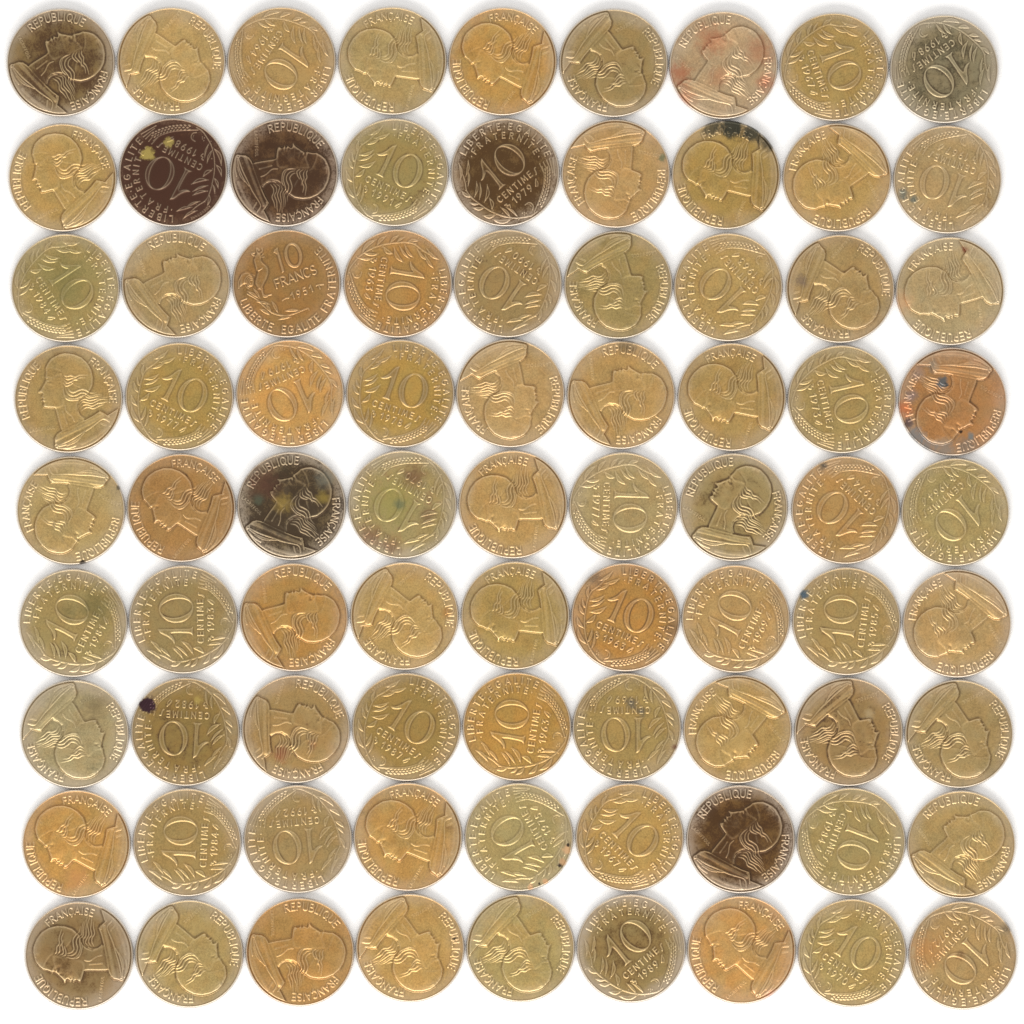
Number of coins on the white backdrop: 81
